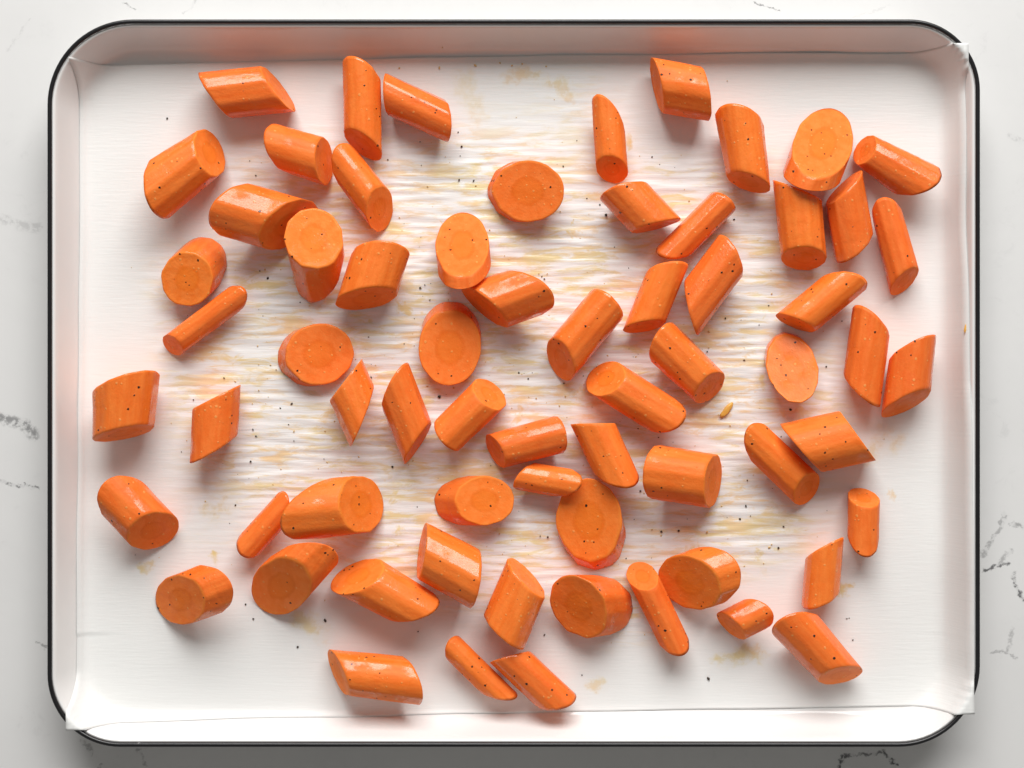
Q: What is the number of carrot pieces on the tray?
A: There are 66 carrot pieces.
